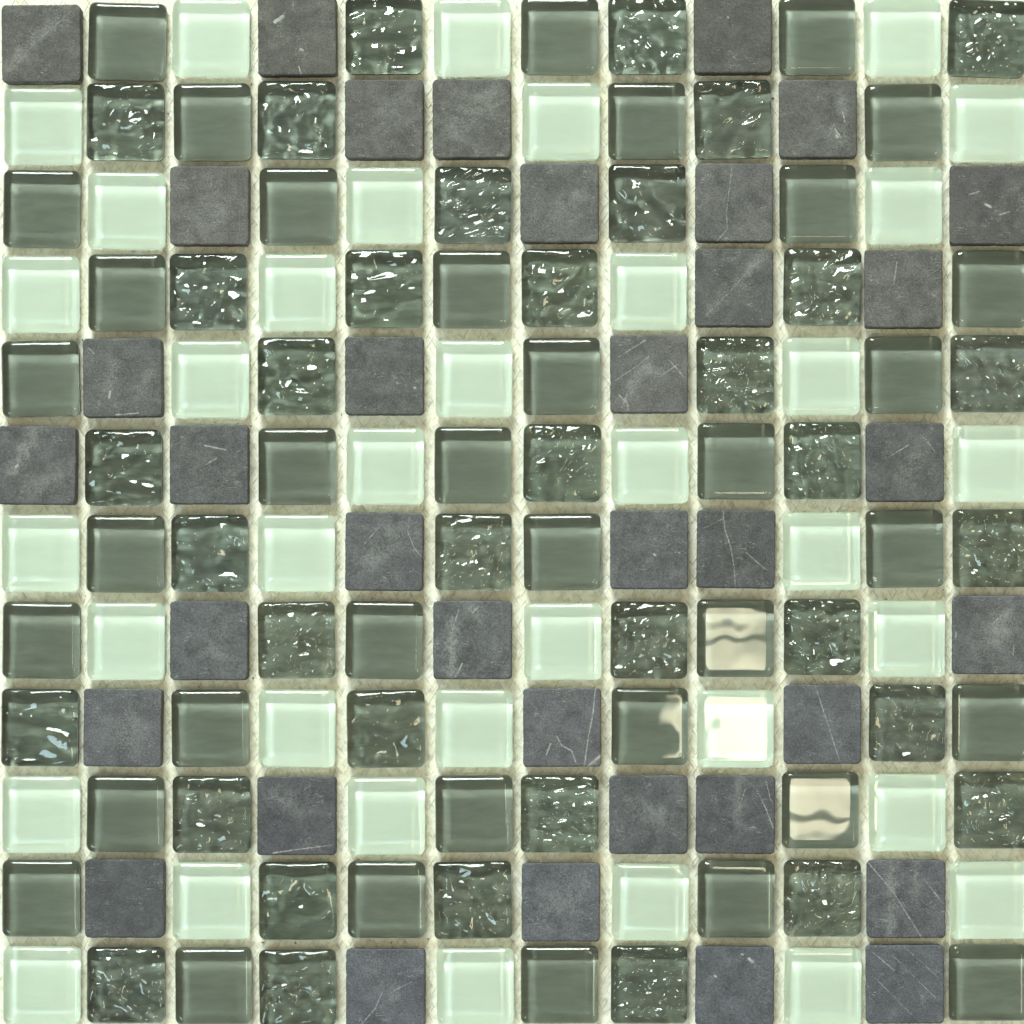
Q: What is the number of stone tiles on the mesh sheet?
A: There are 36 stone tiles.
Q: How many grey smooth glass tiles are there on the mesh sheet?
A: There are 36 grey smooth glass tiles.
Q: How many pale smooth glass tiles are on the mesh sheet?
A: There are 36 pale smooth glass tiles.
